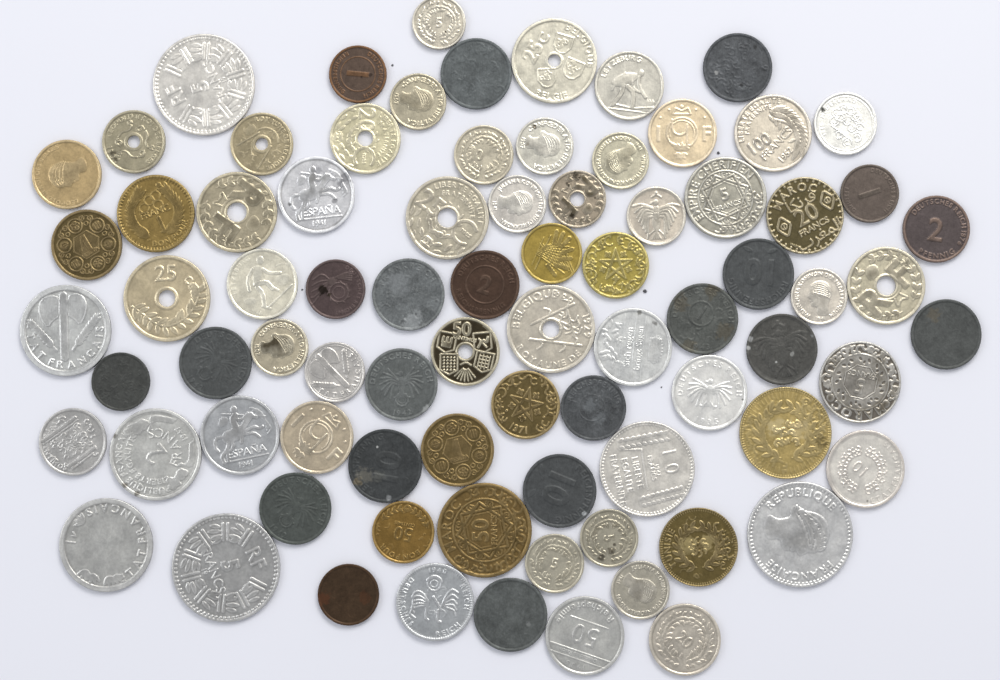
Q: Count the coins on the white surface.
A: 81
